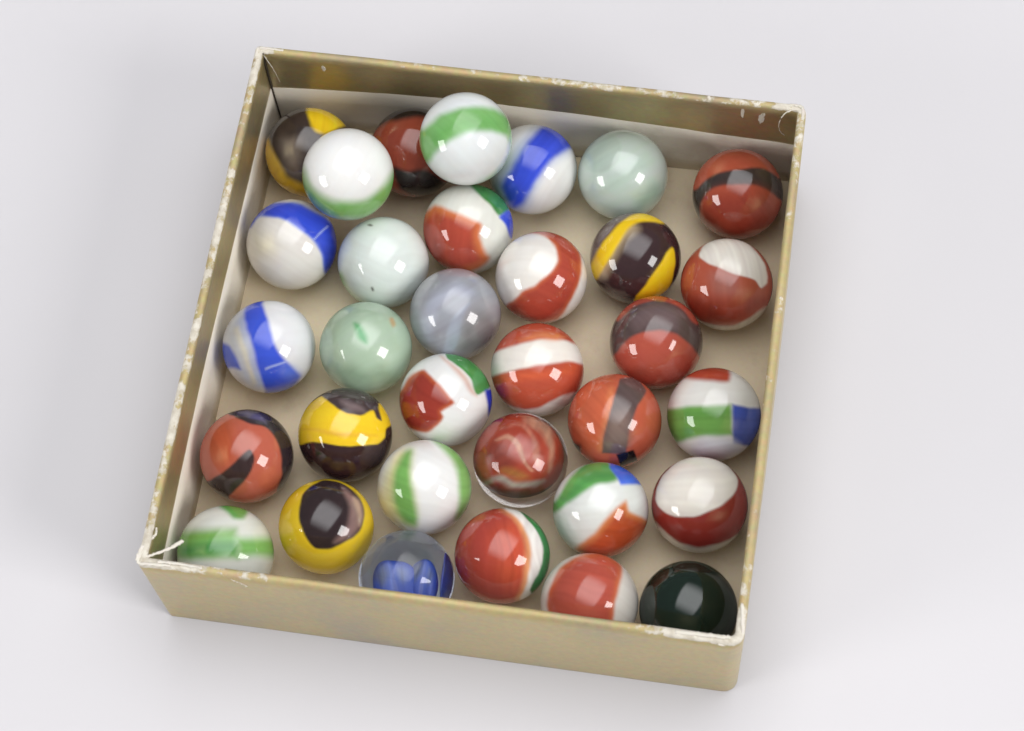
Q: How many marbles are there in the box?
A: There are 33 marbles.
